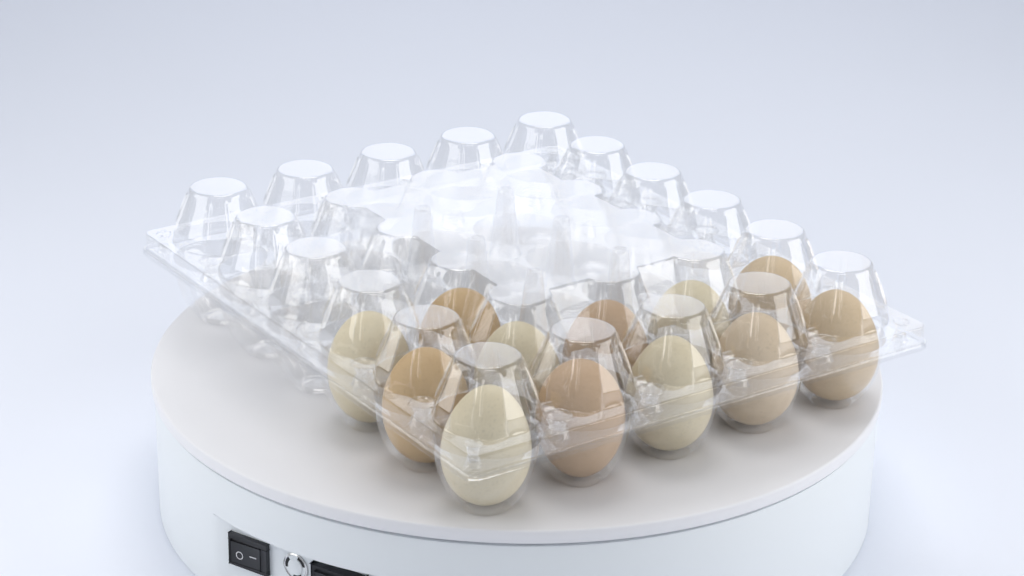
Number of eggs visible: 12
